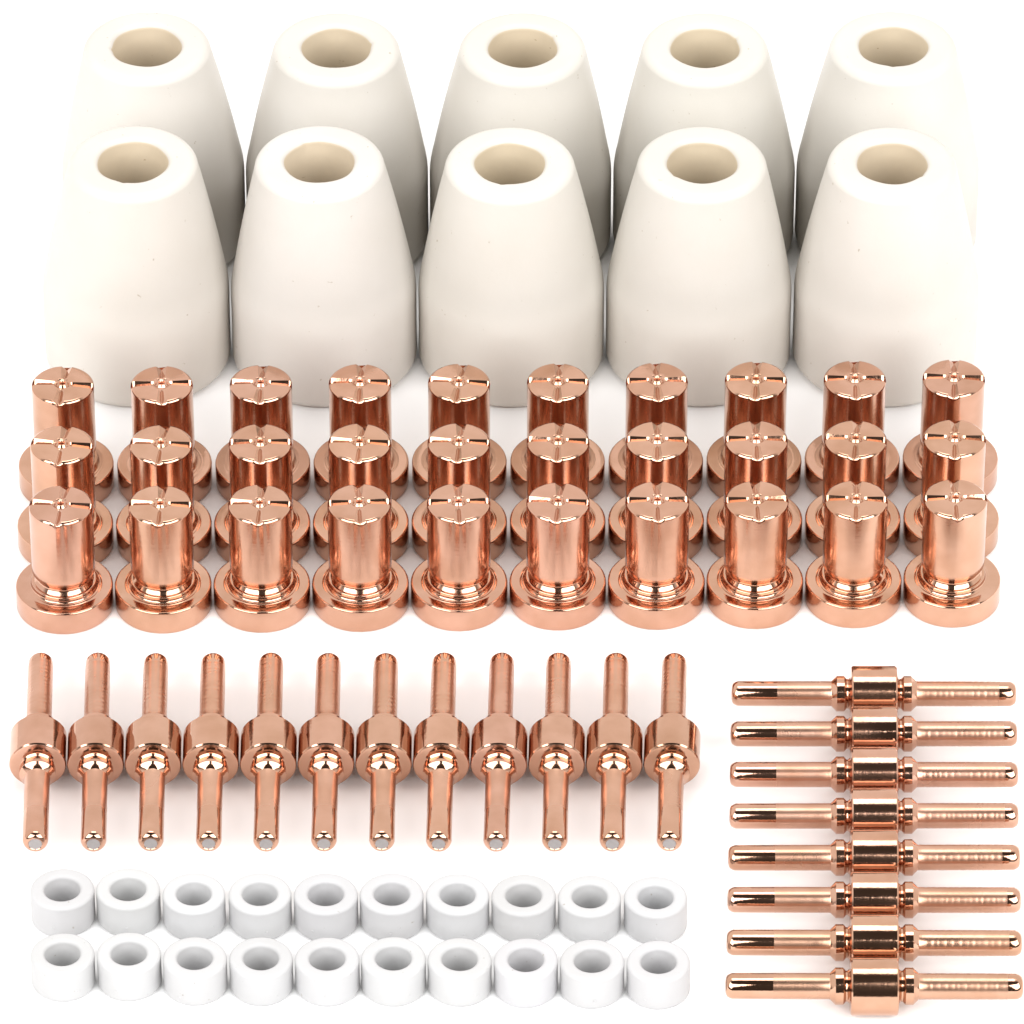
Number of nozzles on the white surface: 30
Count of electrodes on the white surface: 20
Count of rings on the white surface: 20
